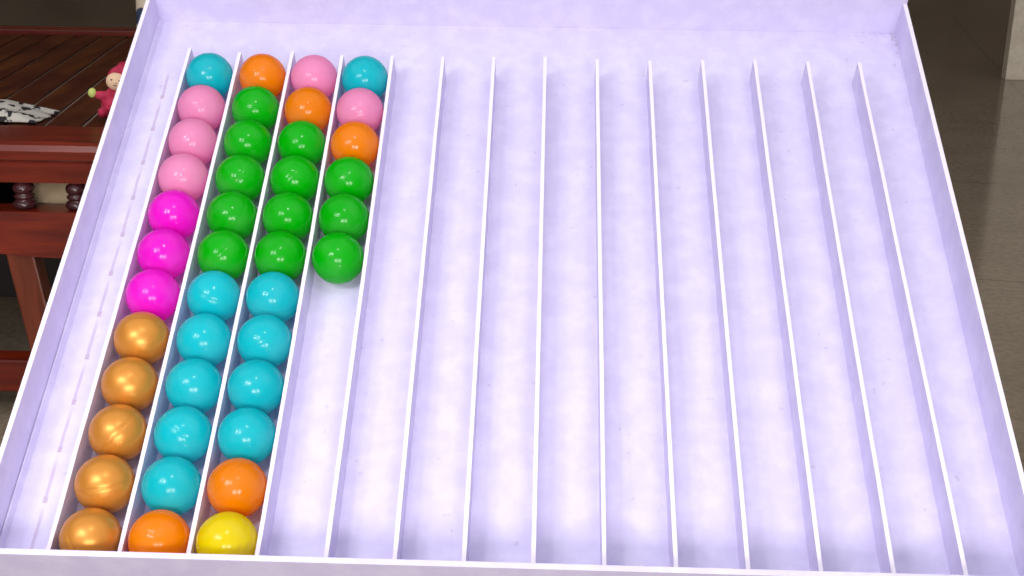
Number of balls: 42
